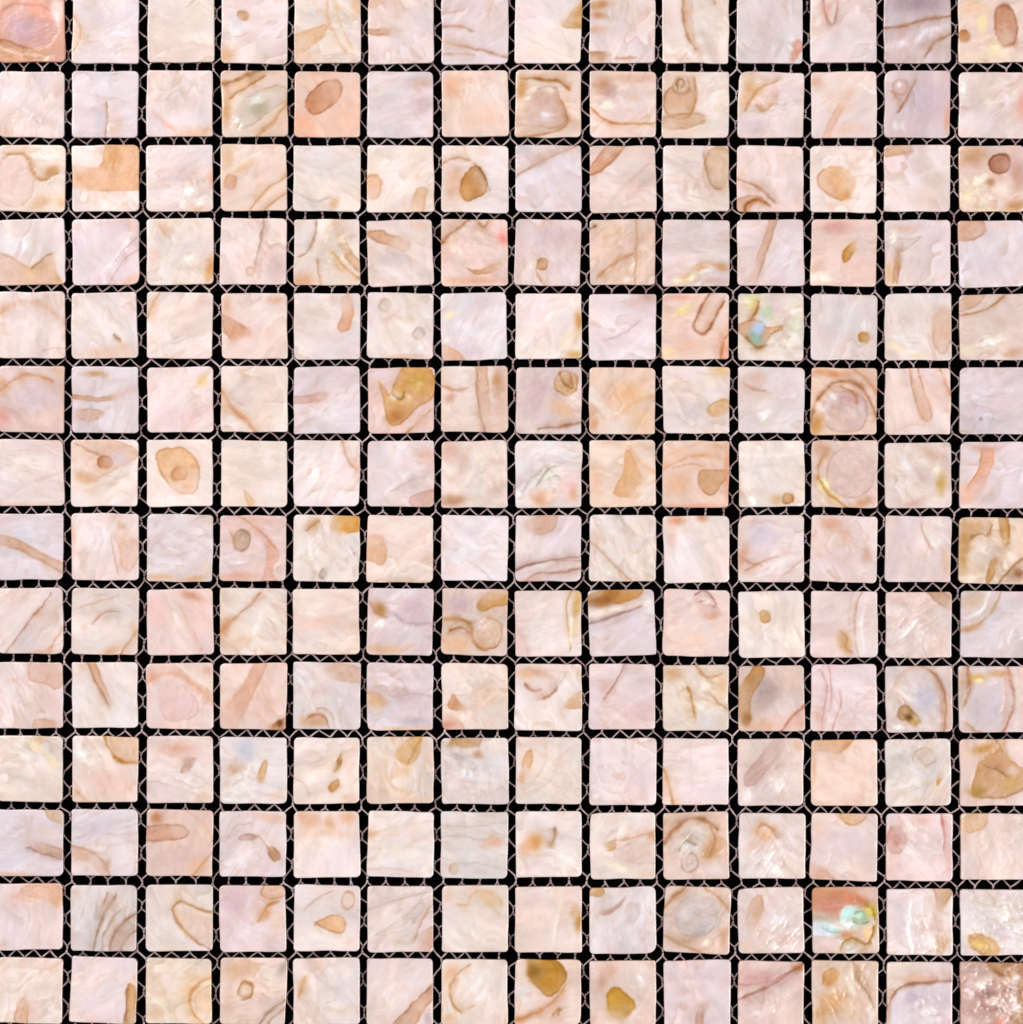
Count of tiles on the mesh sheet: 196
